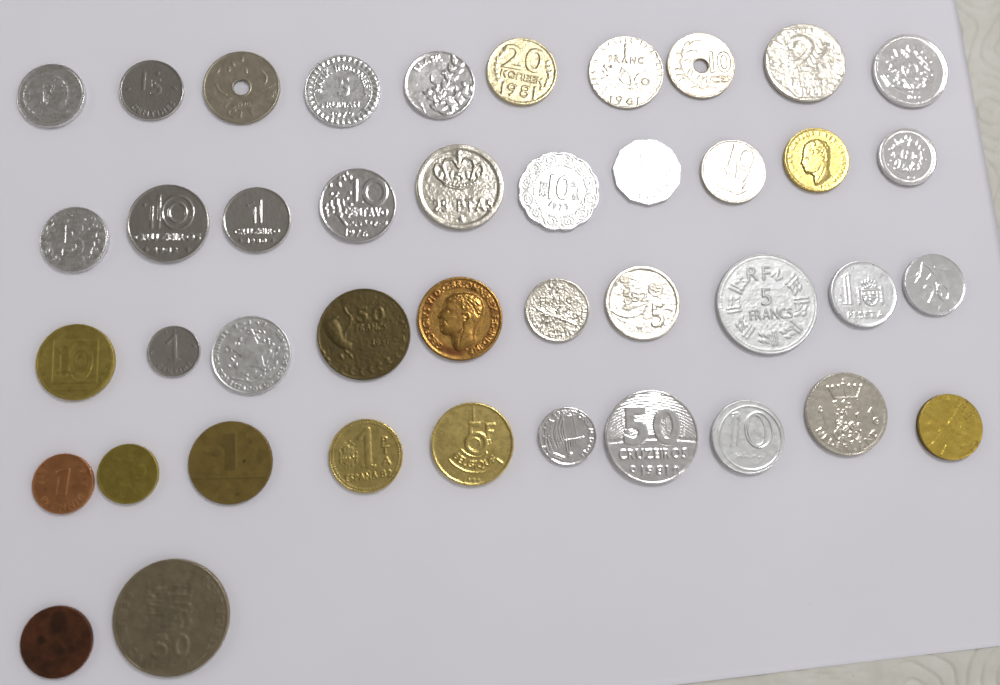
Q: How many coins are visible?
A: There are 42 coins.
